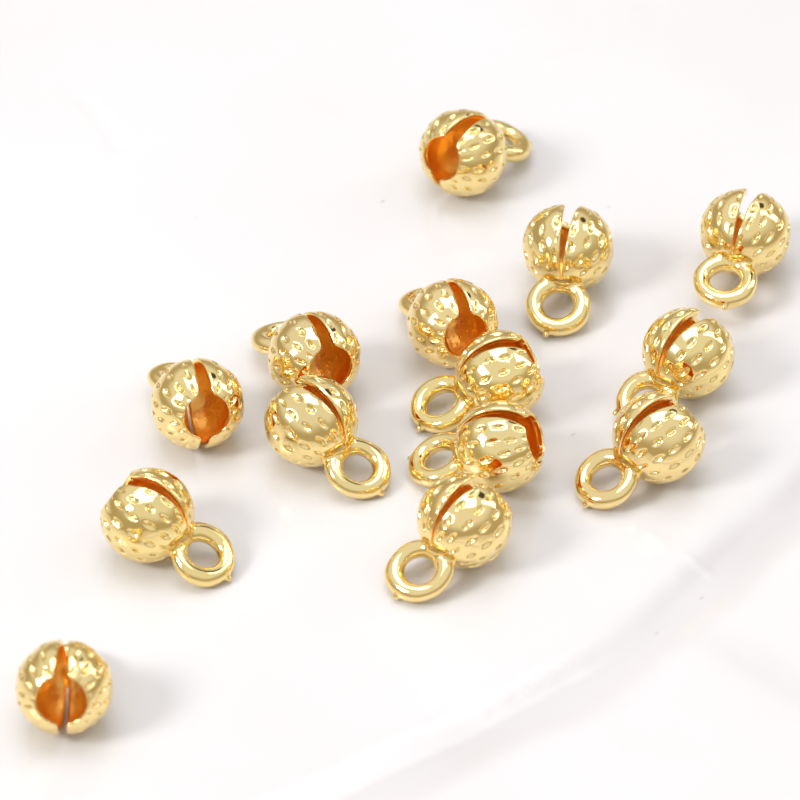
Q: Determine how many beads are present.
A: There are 14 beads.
